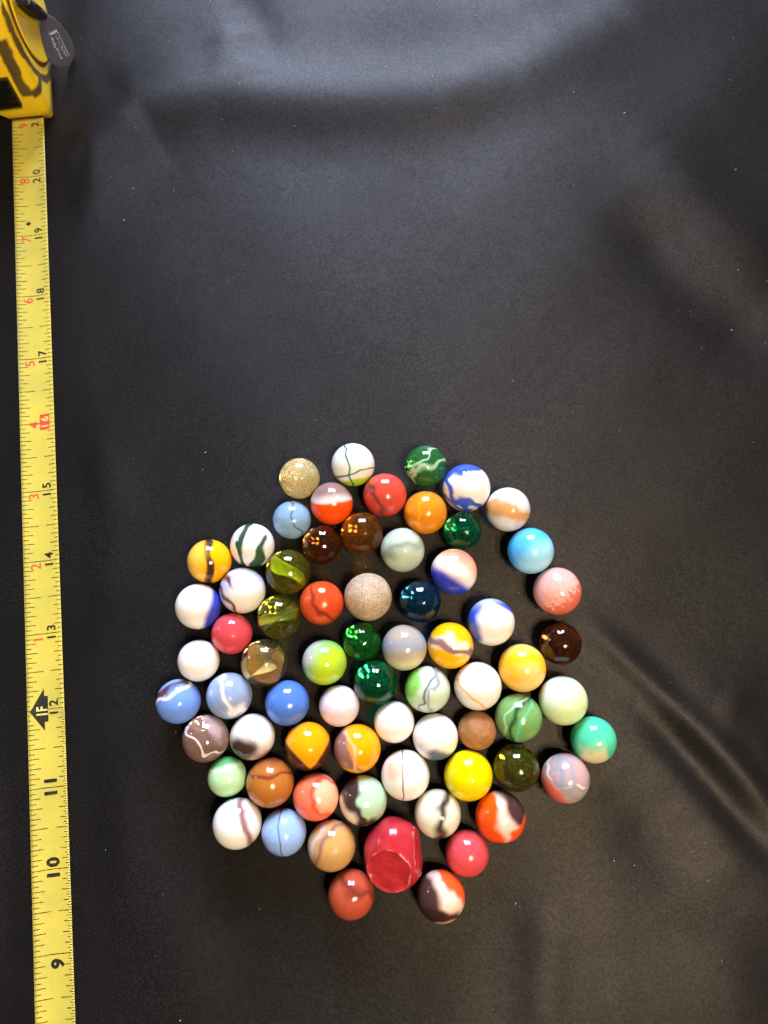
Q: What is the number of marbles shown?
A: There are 68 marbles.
